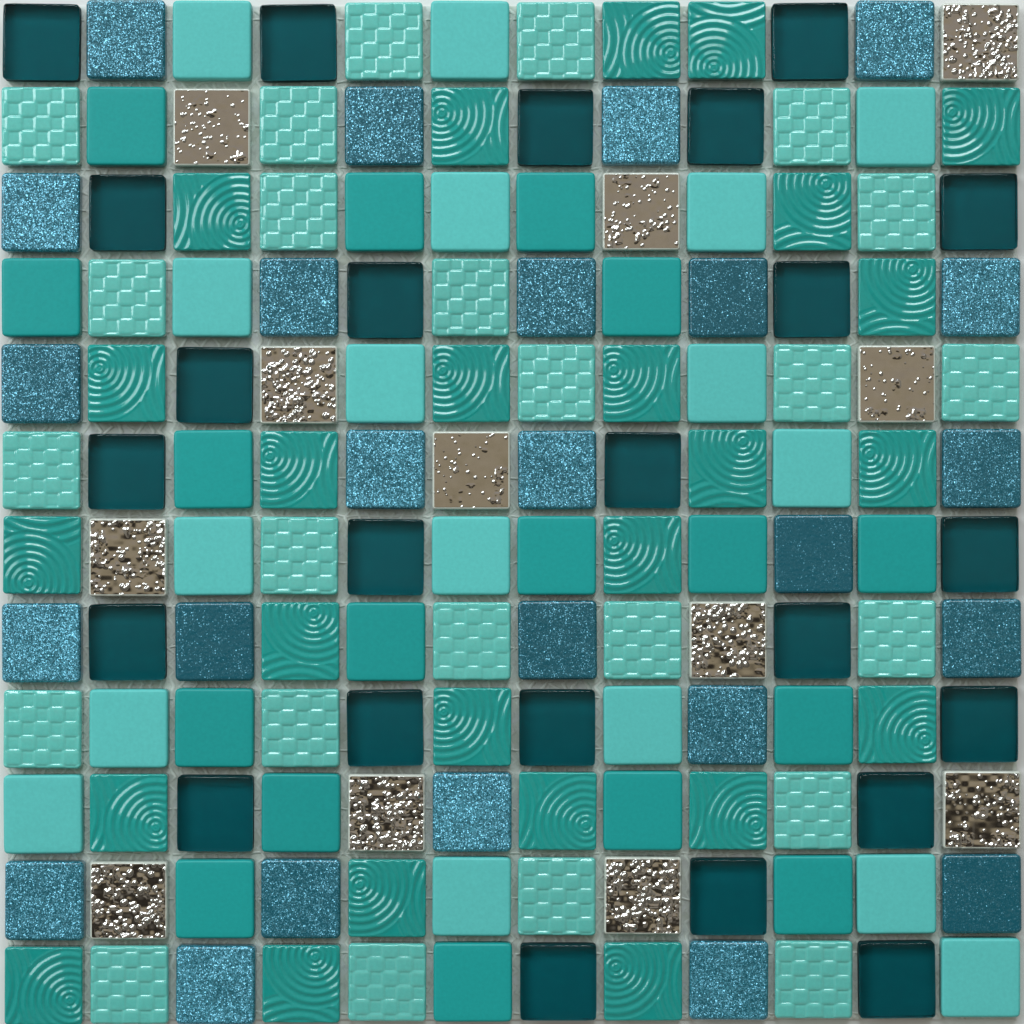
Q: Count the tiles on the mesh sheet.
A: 144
